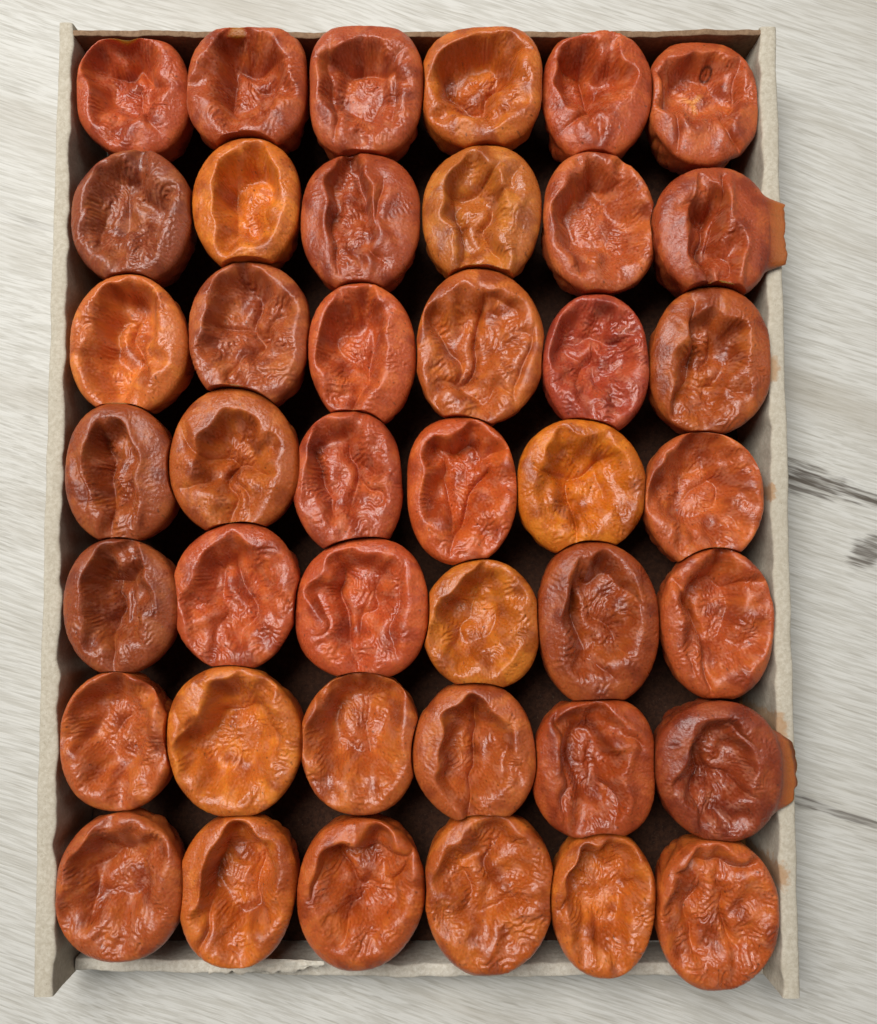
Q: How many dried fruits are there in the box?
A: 42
